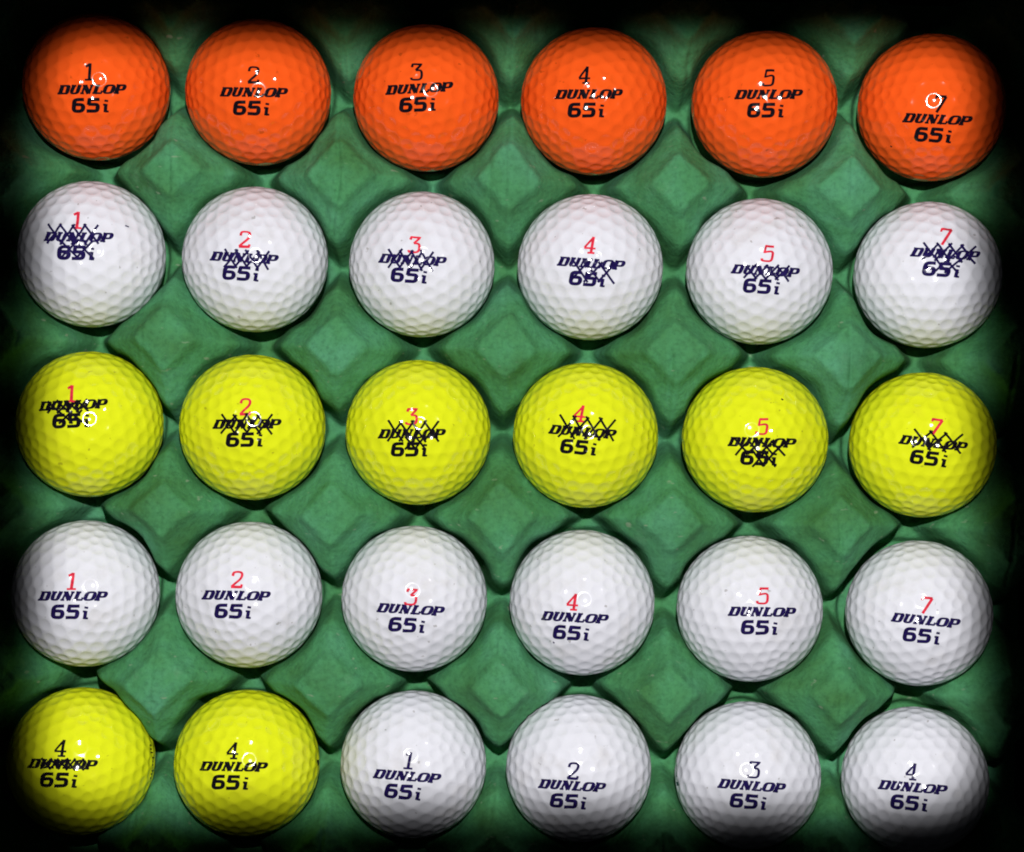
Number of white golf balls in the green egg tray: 16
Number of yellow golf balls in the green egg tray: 8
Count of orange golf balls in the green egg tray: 6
